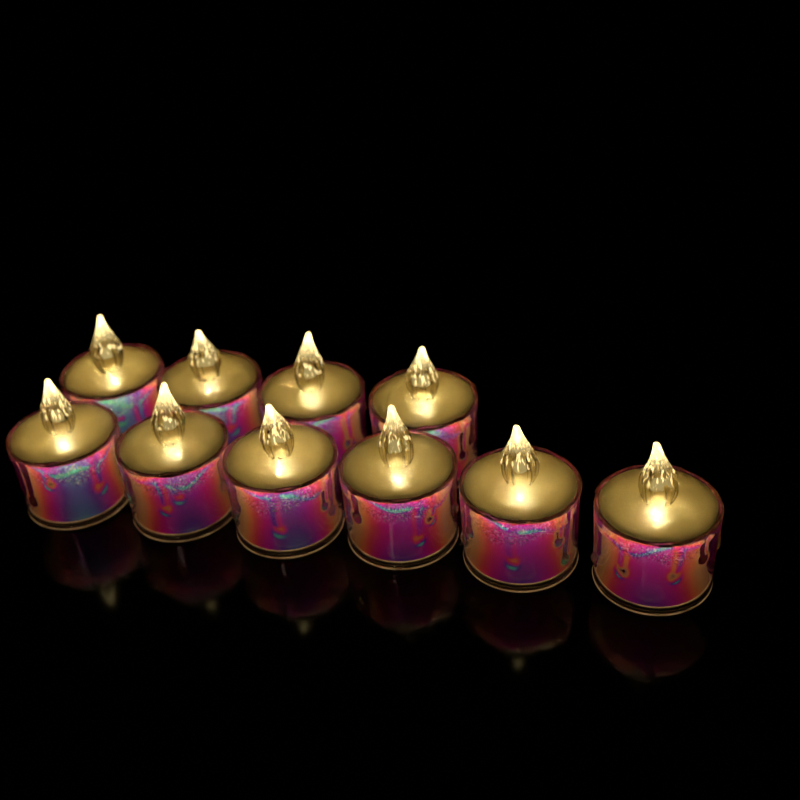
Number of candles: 10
